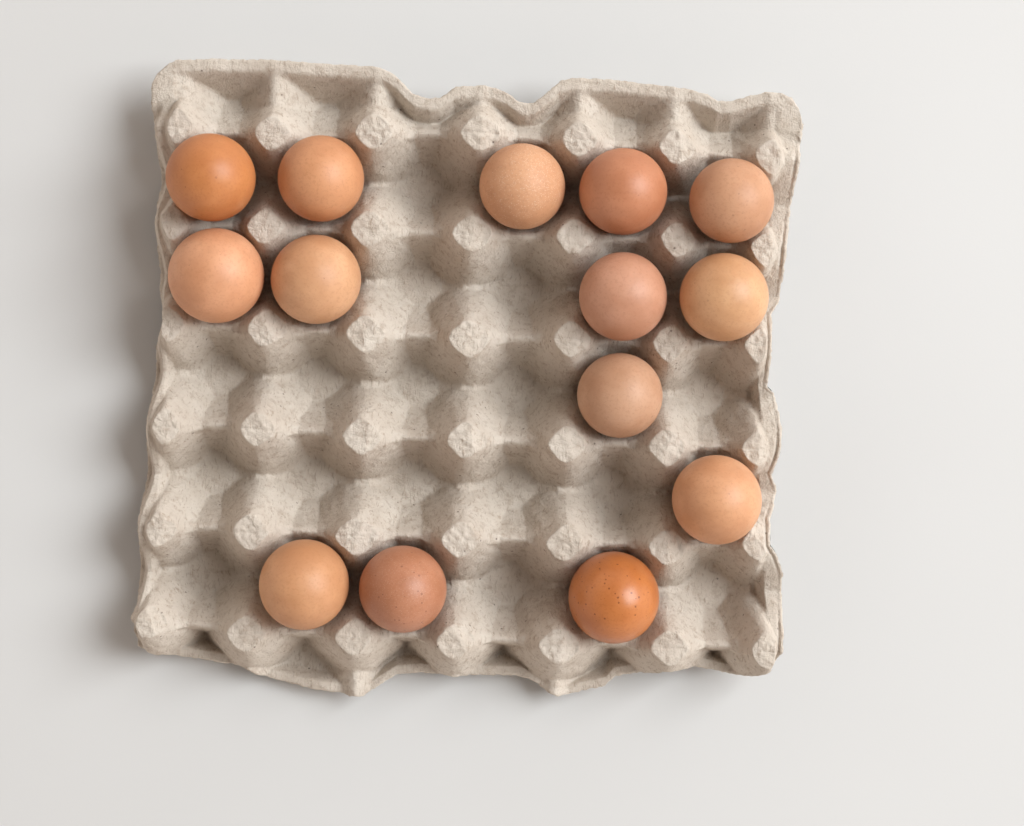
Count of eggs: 14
